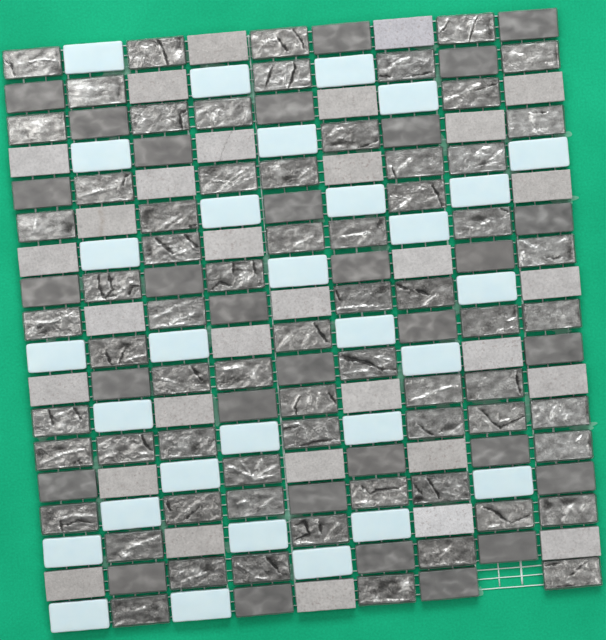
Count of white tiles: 30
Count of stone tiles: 32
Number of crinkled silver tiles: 68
